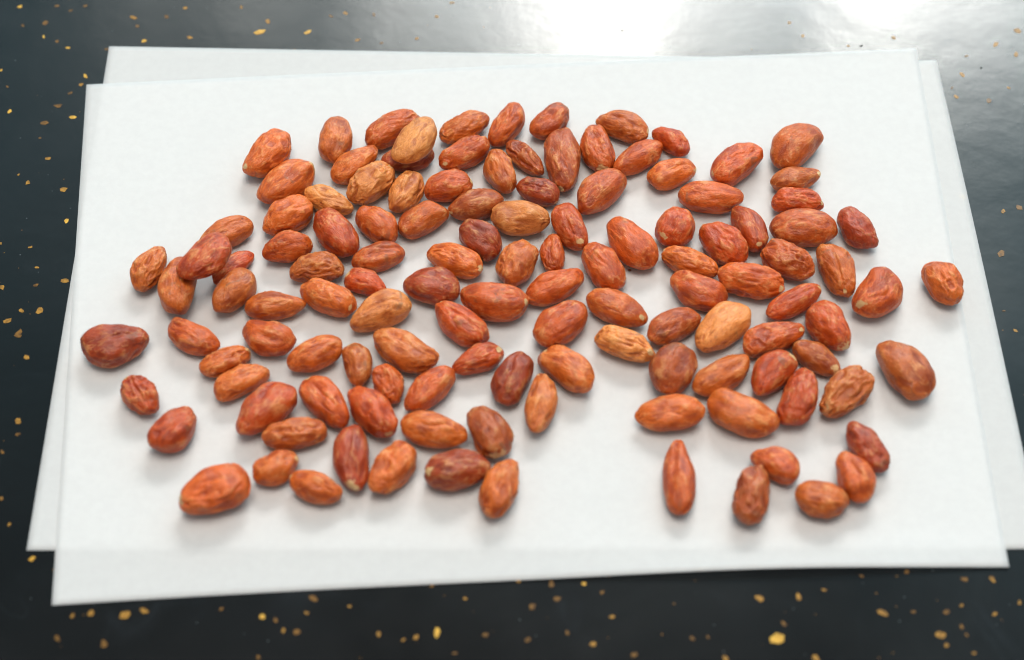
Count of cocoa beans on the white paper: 124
